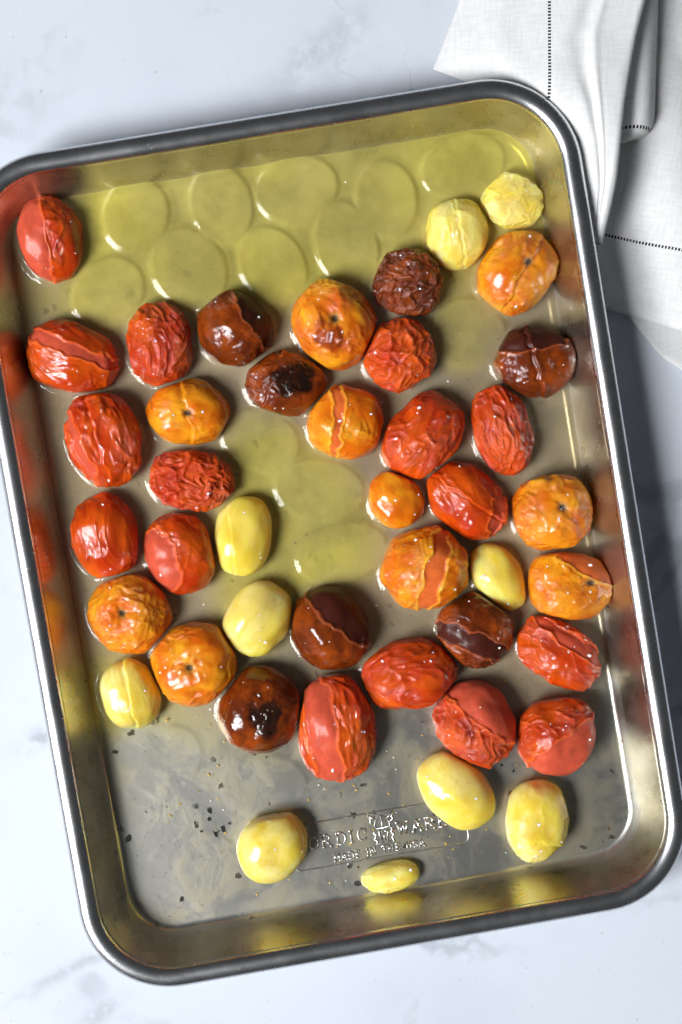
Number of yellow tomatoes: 10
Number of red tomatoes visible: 16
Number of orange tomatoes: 10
